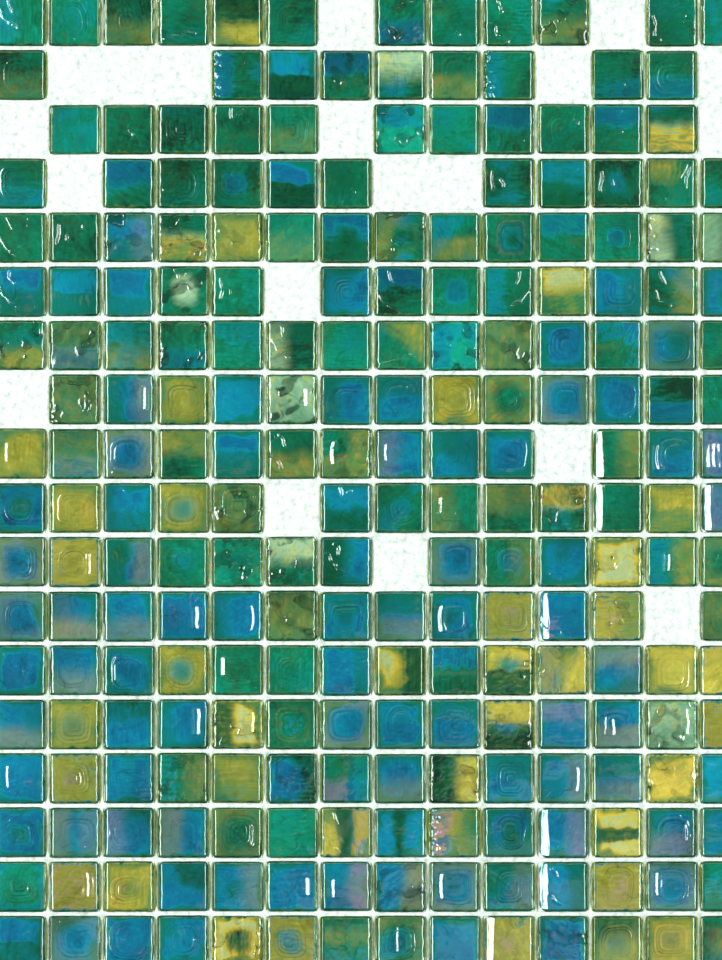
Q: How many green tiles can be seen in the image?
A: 110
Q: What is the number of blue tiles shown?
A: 86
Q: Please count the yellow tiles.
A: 37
